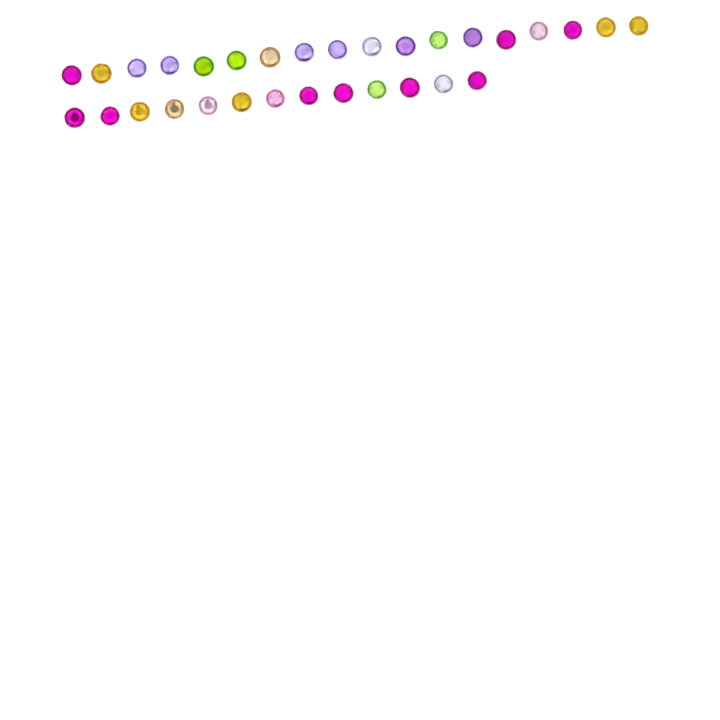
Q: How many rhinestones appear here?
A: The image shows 31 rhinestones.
